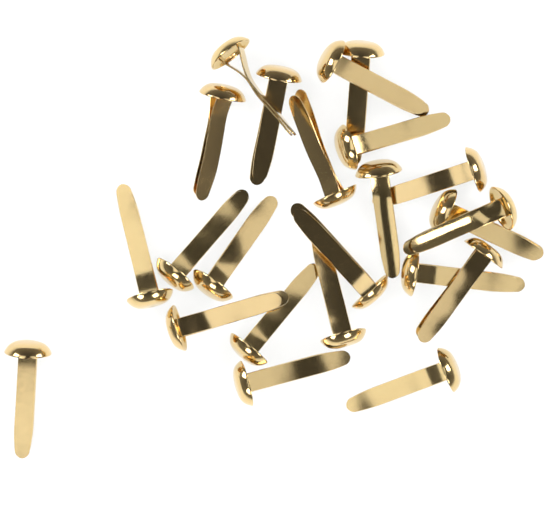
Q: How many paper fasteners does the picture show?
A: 23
